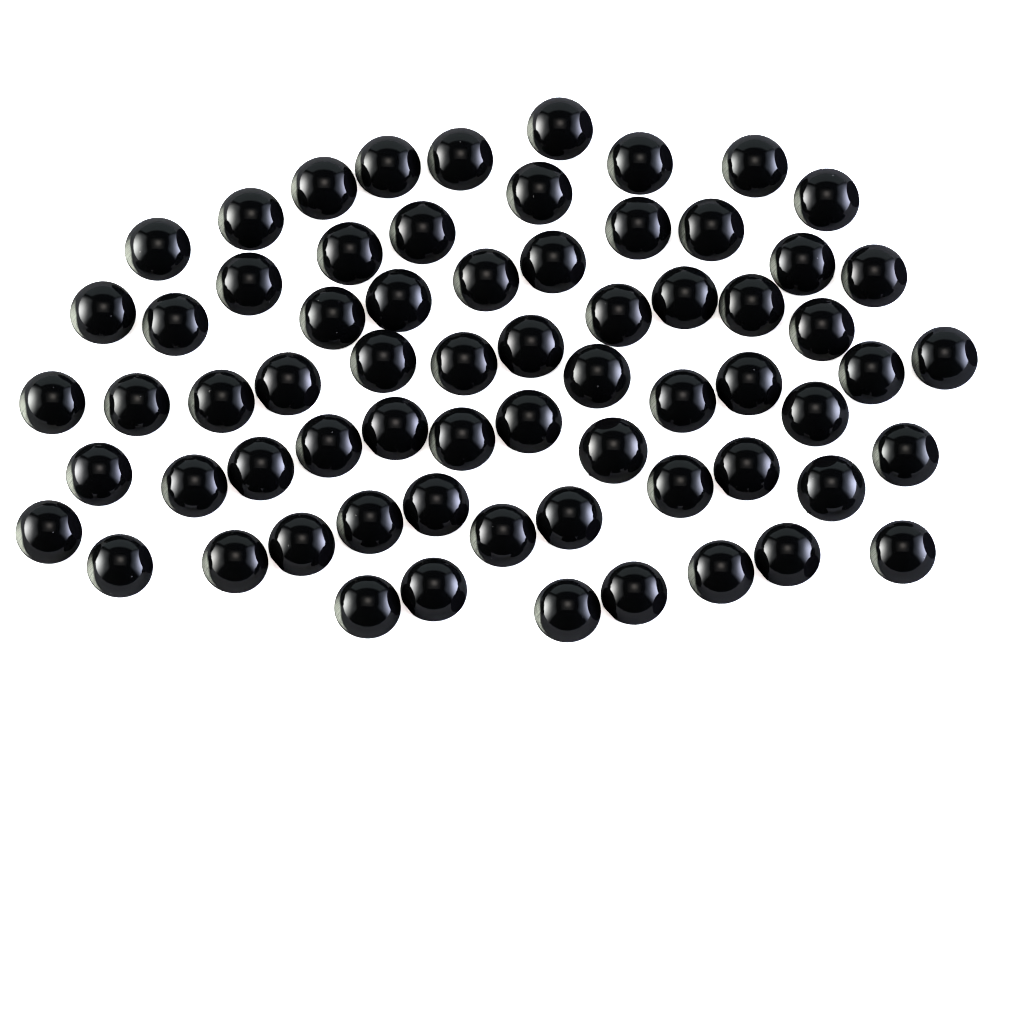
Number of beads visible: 67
